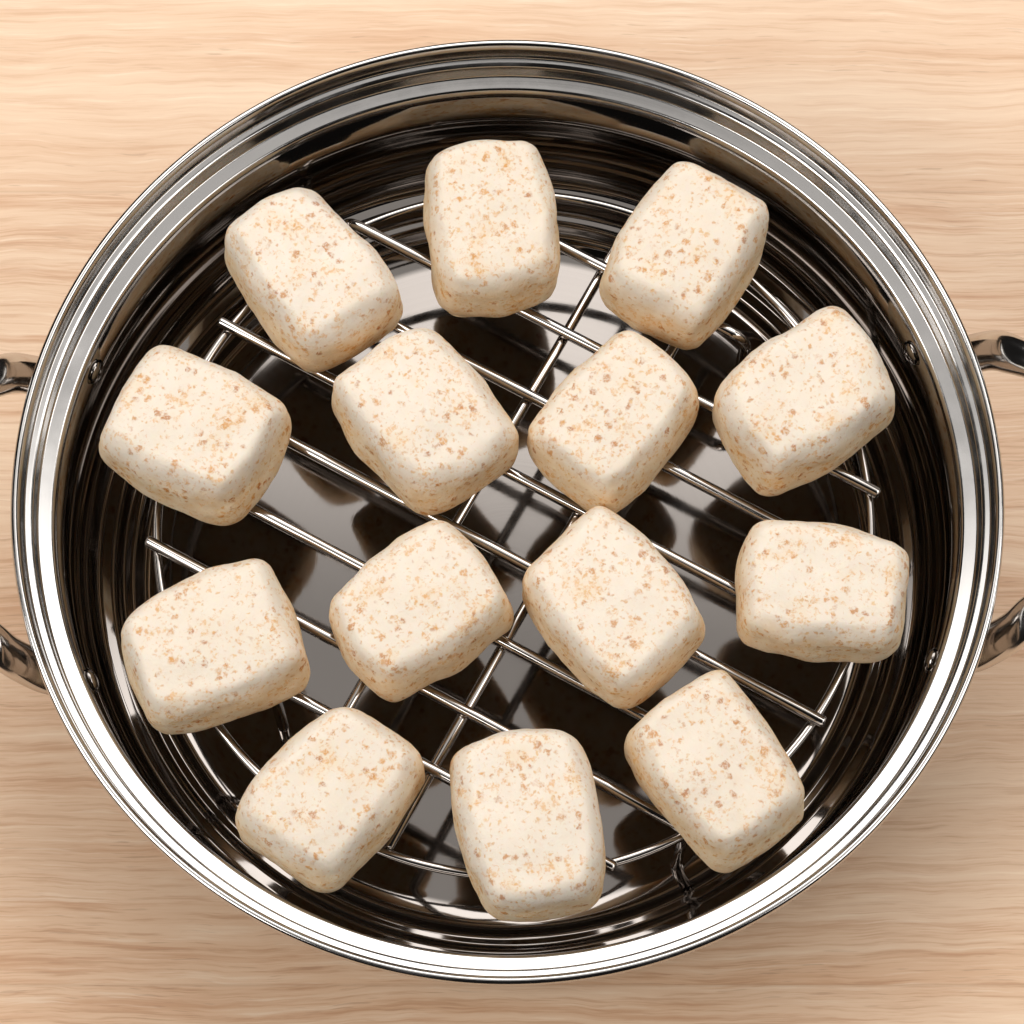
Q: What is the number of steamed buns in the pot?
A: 14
